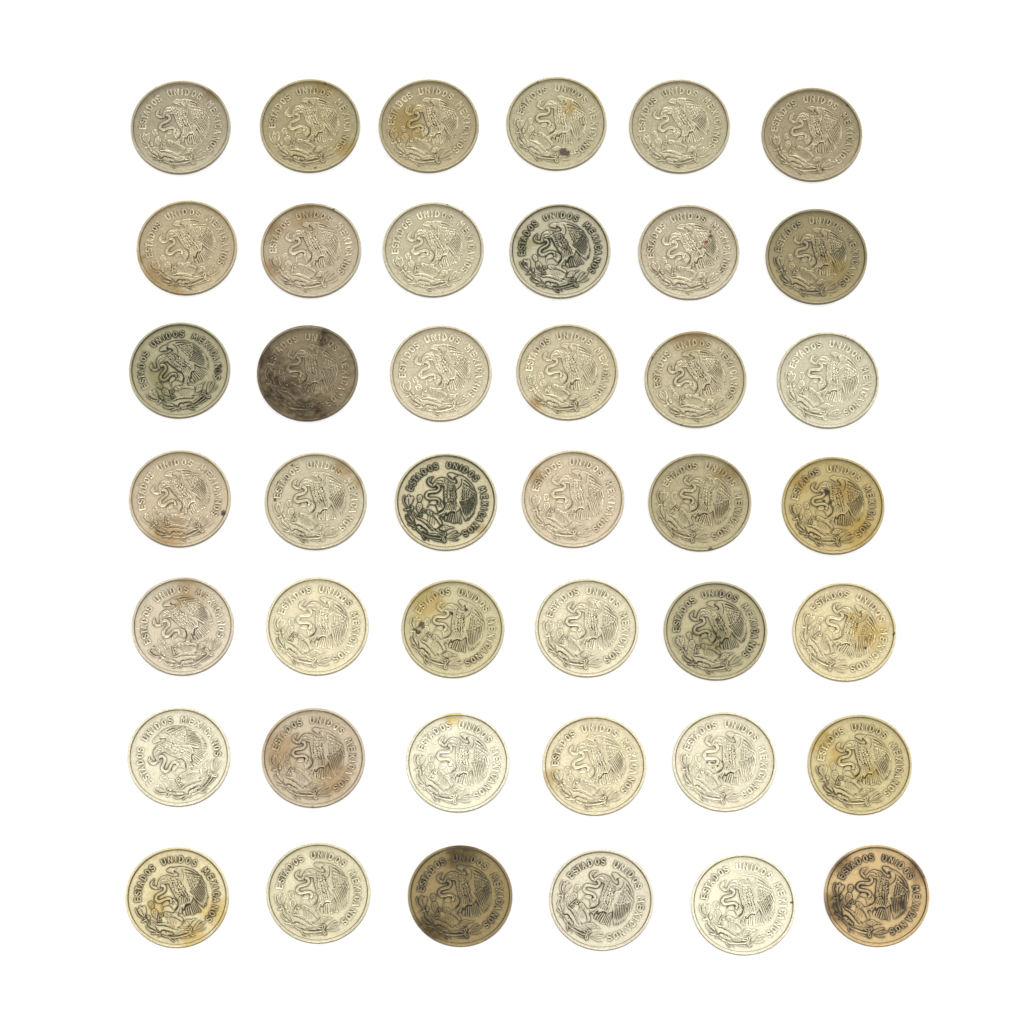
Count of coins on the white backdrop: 42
